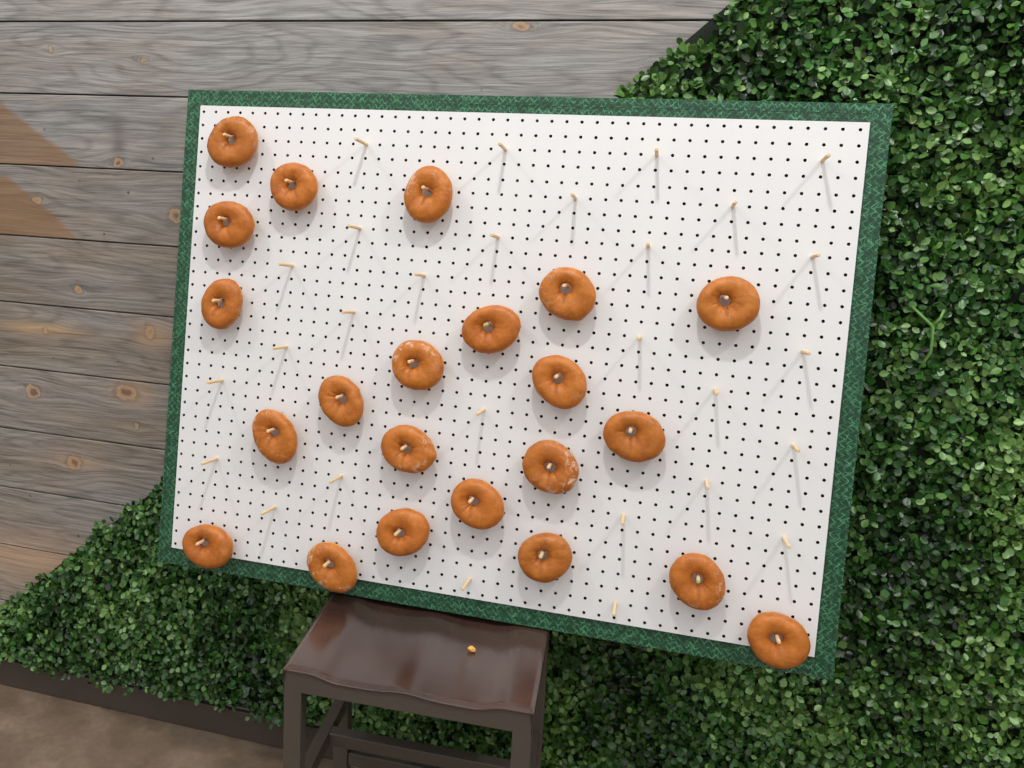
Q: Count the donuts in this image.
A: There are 22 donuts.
